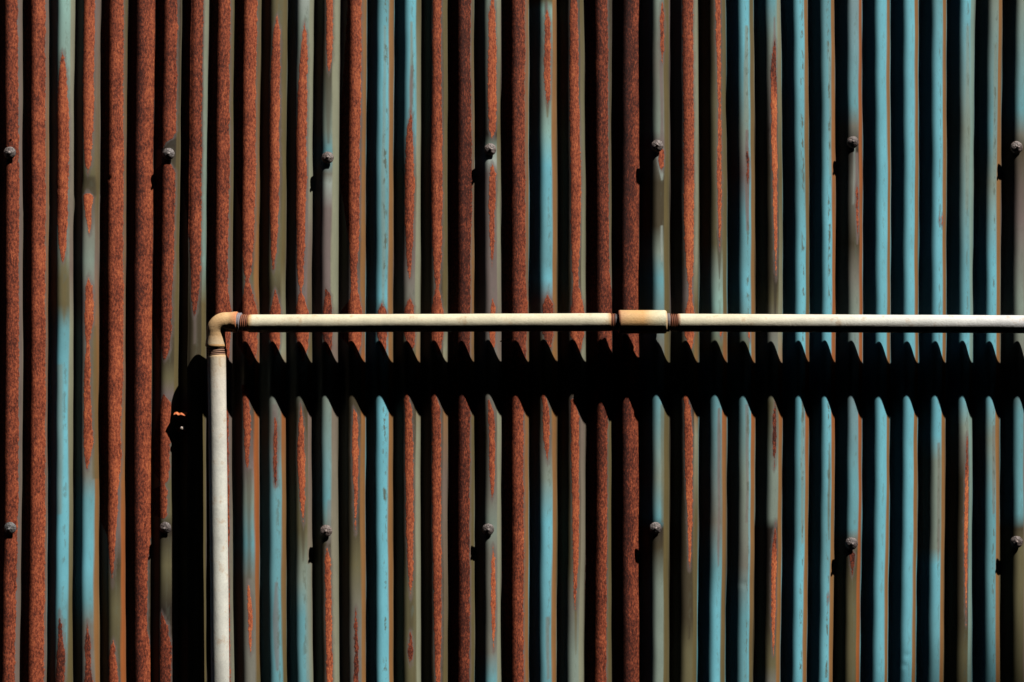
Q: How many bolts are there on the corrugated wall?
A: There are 14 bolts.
